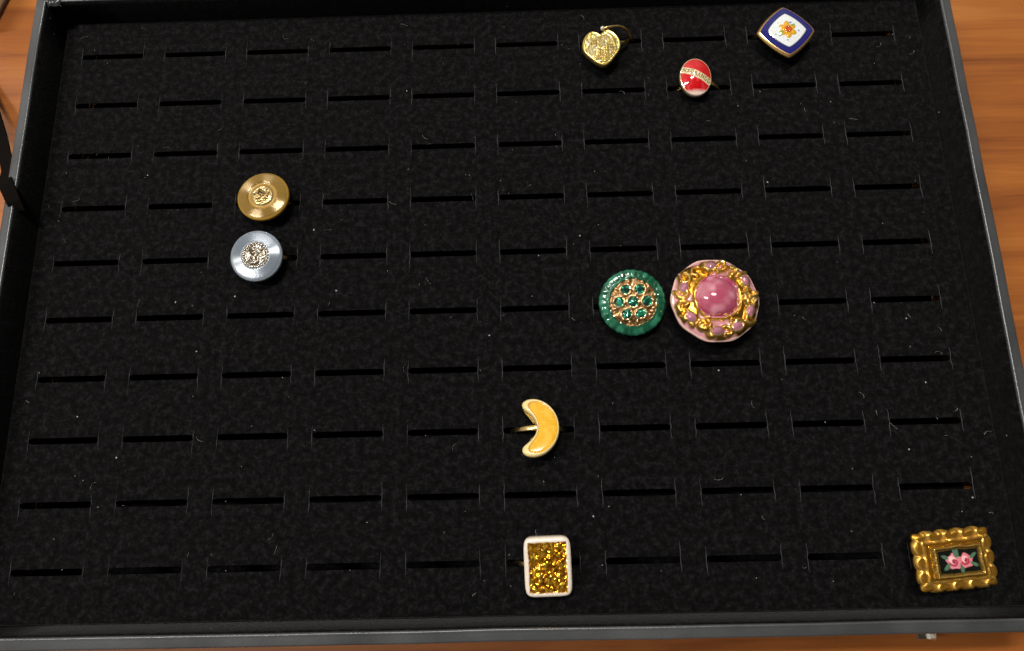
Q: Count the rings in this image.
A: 10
